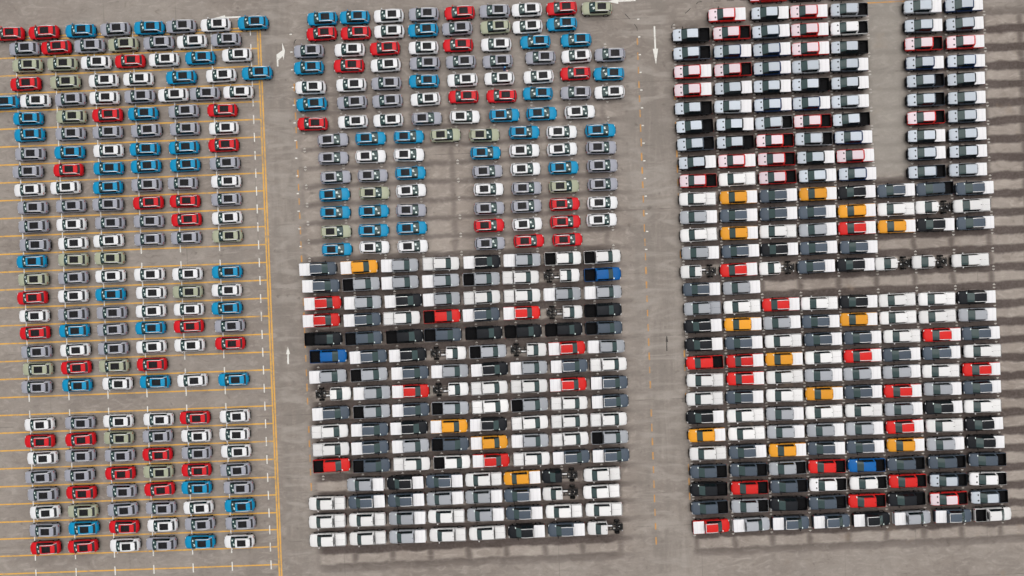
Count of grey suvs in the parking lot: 81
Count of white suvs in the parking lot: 81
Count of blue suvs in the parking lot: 56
